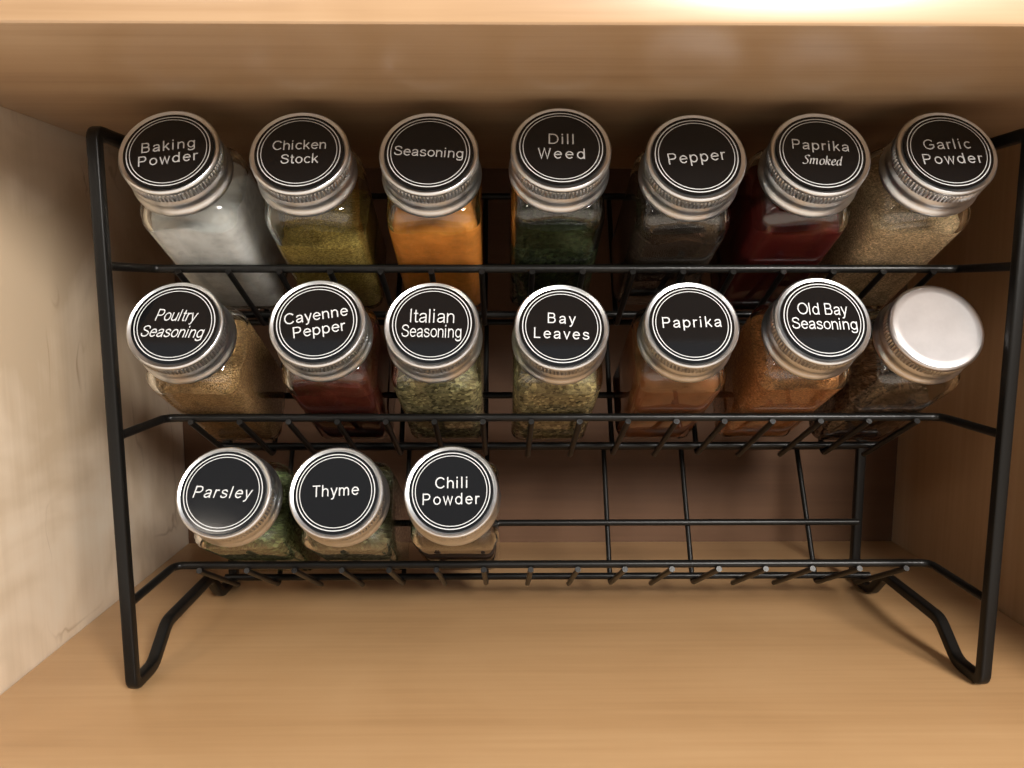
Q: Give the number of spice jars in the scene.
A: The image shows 17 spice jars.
